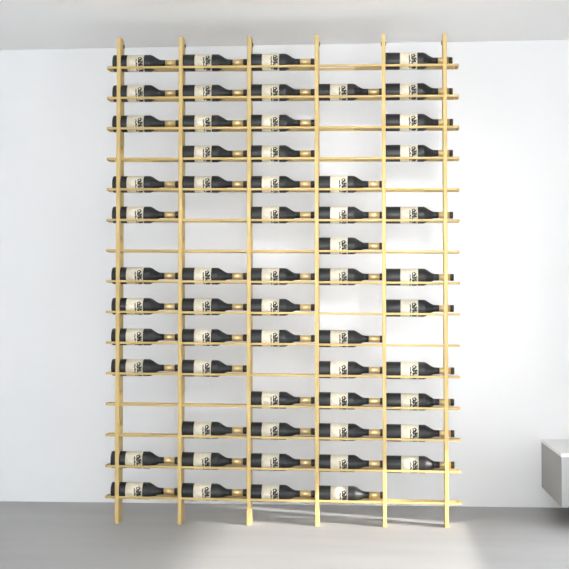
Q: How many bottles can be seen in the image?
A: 58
